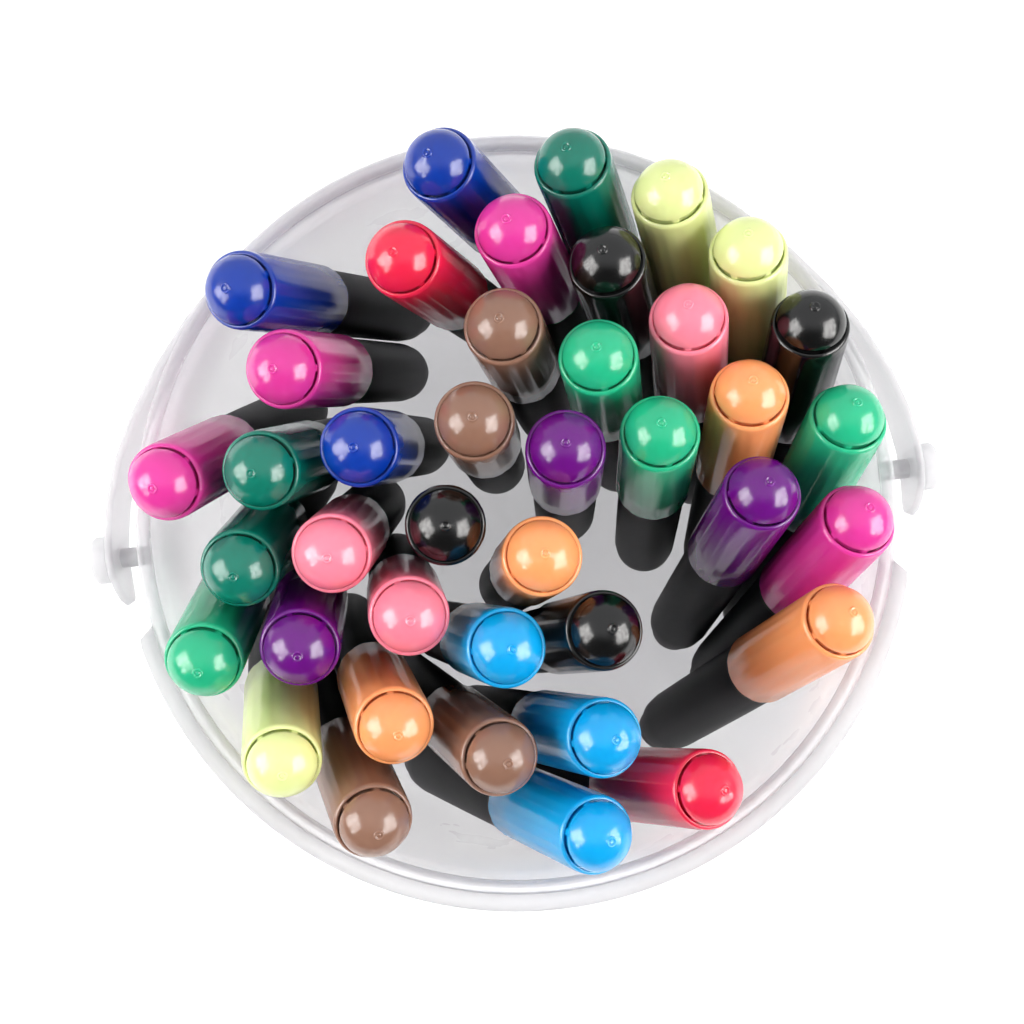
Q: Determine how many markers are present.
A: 40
